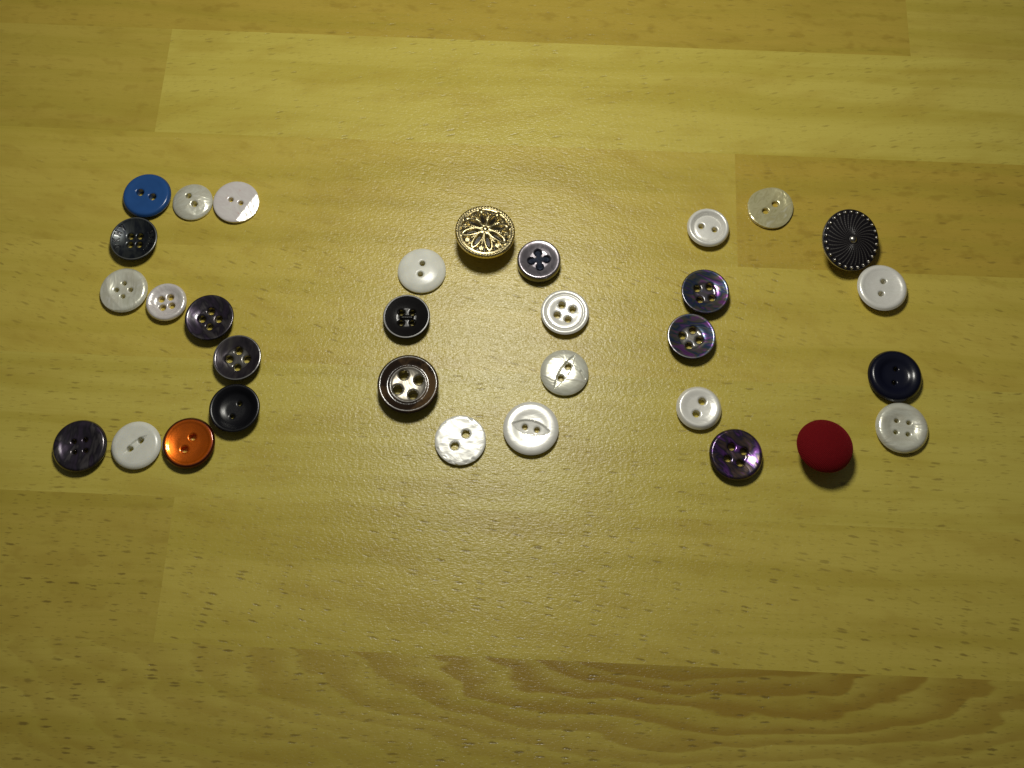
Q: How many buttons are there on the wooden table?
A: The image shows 32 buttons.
